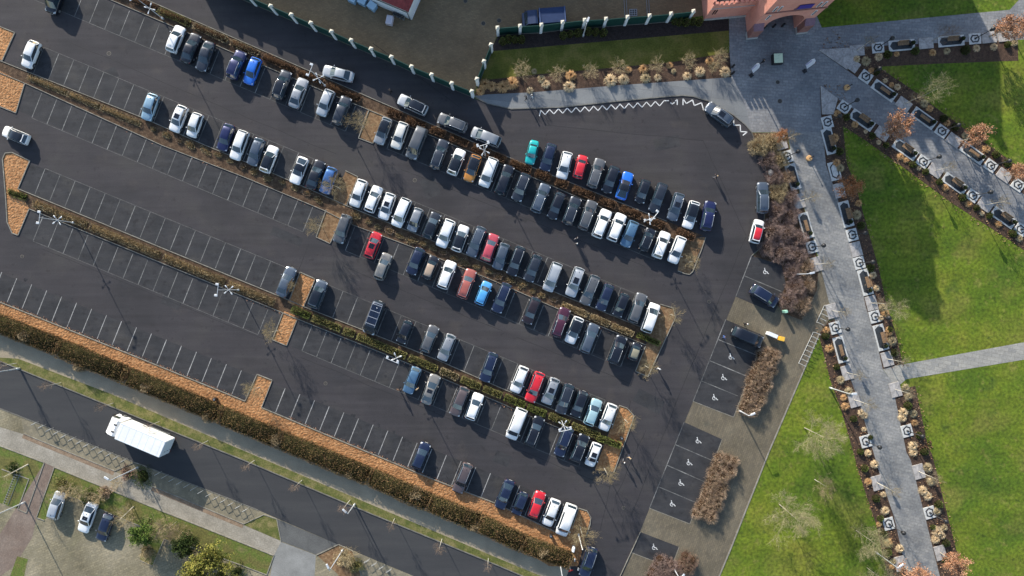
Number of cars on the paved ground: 131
